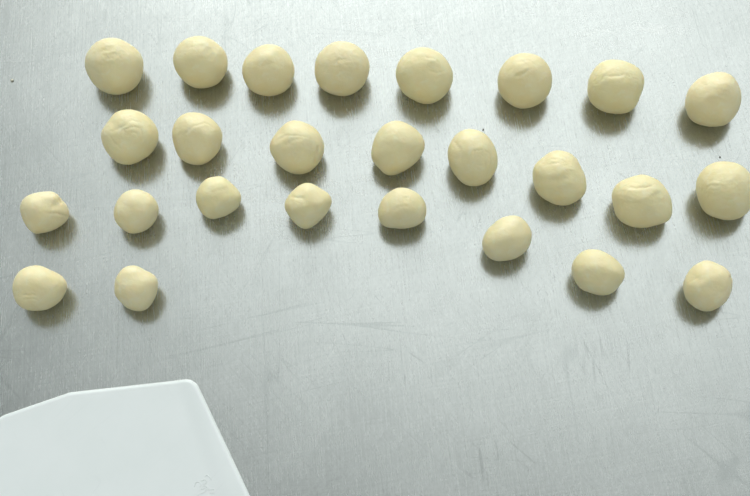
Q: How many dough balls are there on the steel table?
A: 26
